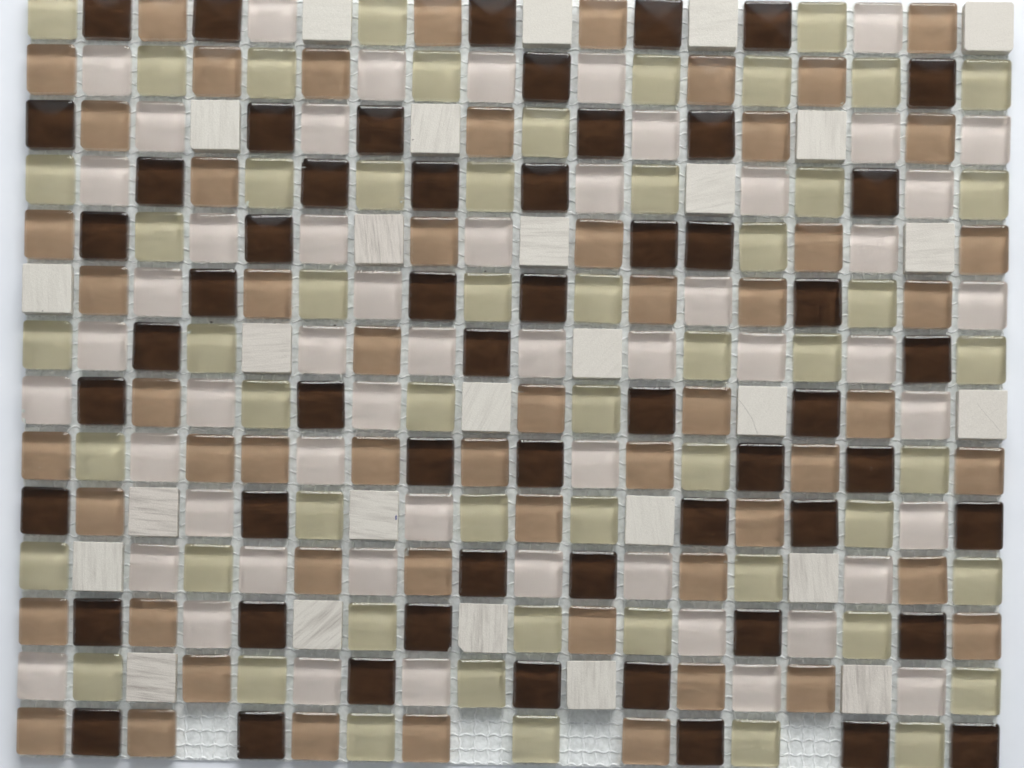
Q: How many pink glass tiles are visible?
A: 54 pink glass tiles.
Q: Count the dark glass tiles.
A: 56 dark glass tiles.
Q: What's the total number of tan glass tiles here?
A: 56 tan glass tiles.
